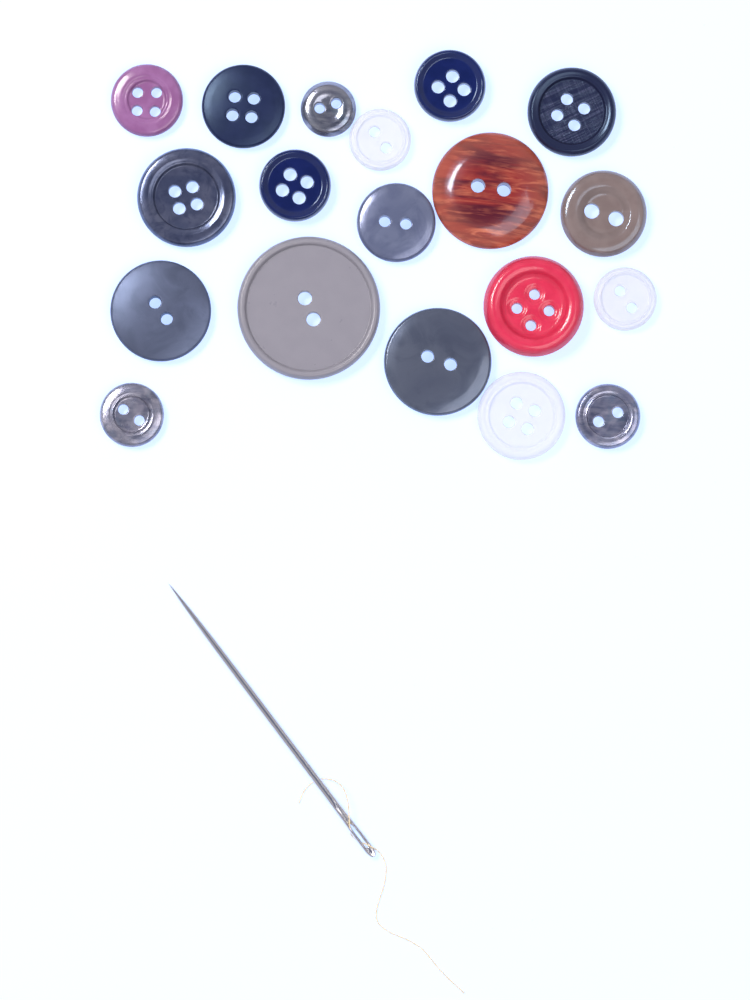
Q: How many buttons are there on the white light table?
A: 19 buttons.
